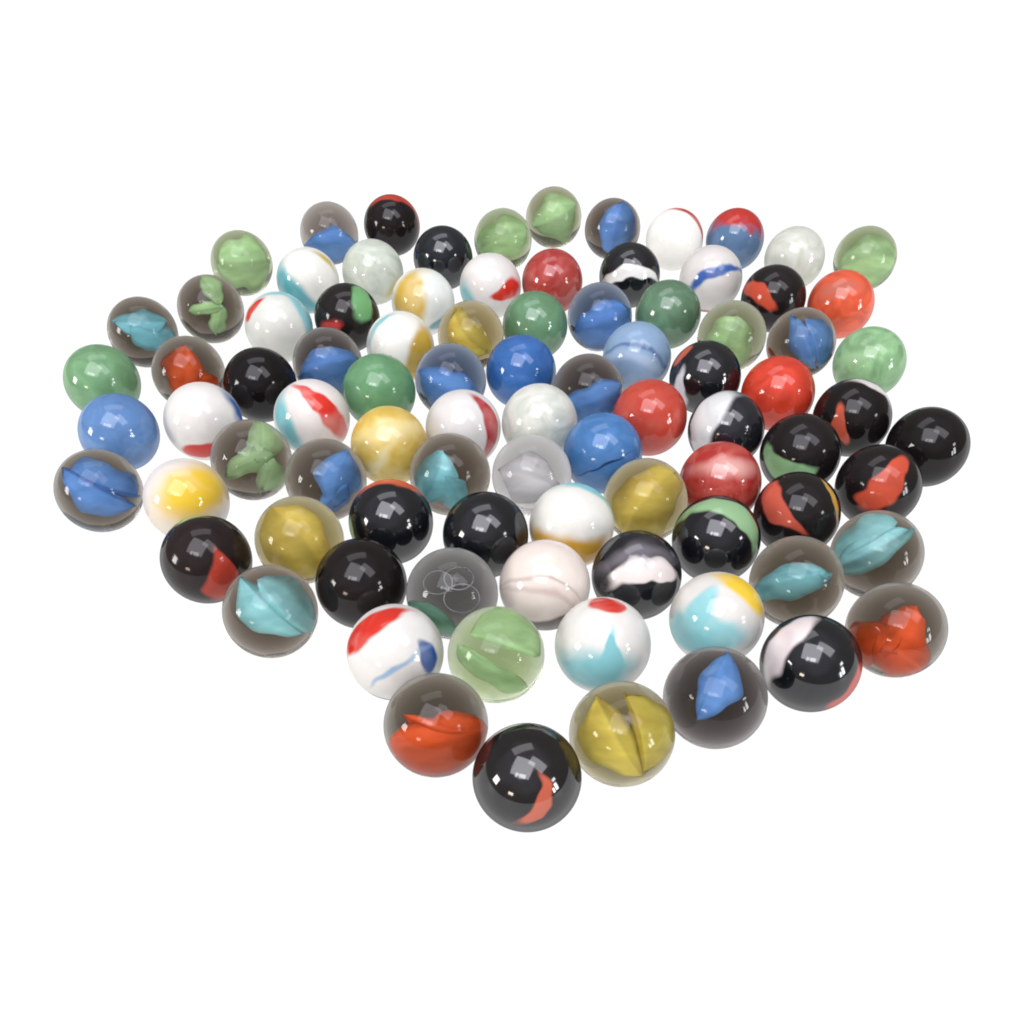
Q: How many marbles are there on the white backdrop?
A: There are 88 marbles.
